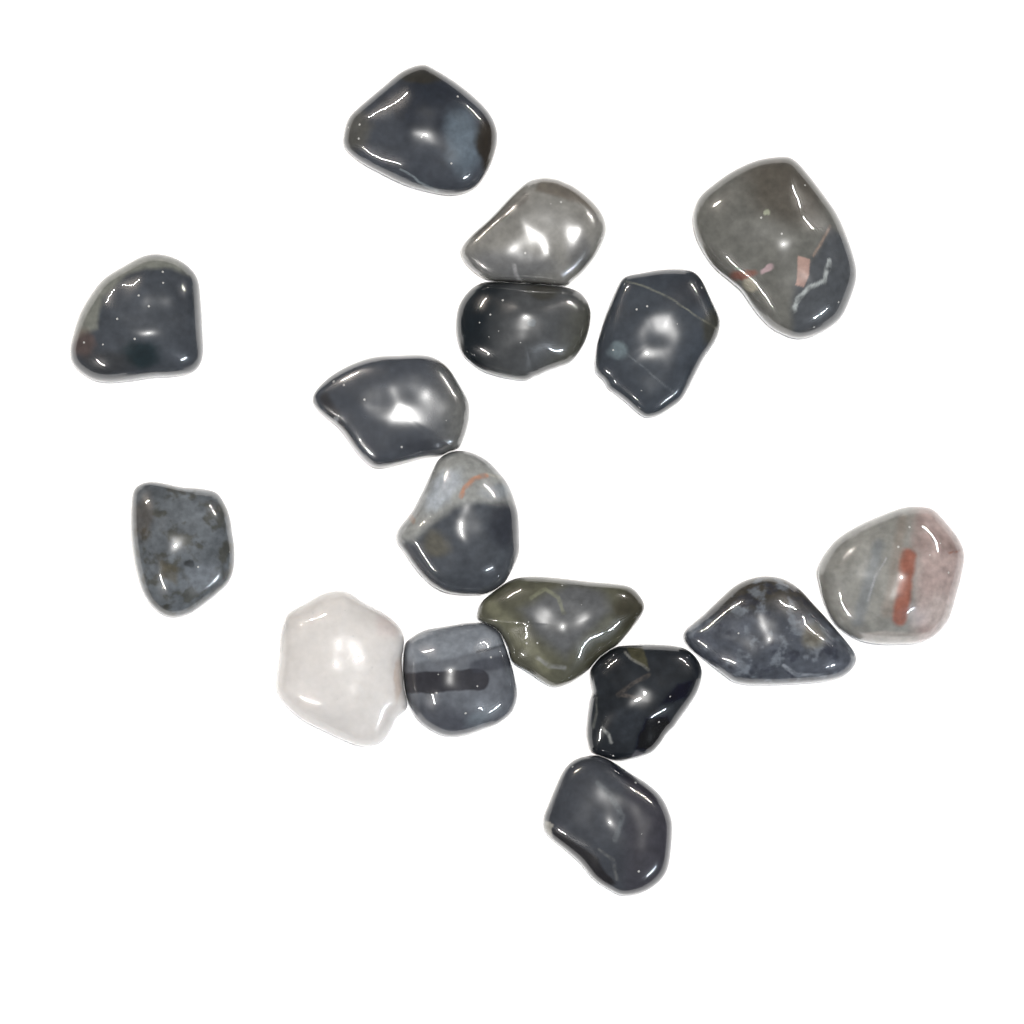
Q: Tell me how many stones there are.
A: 16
